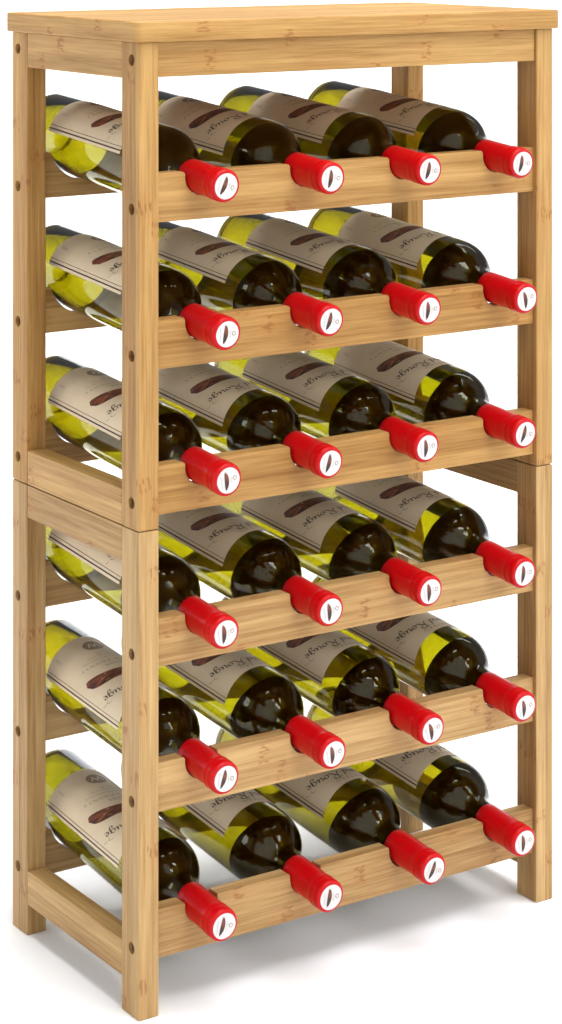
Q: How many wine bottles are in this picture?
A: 24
